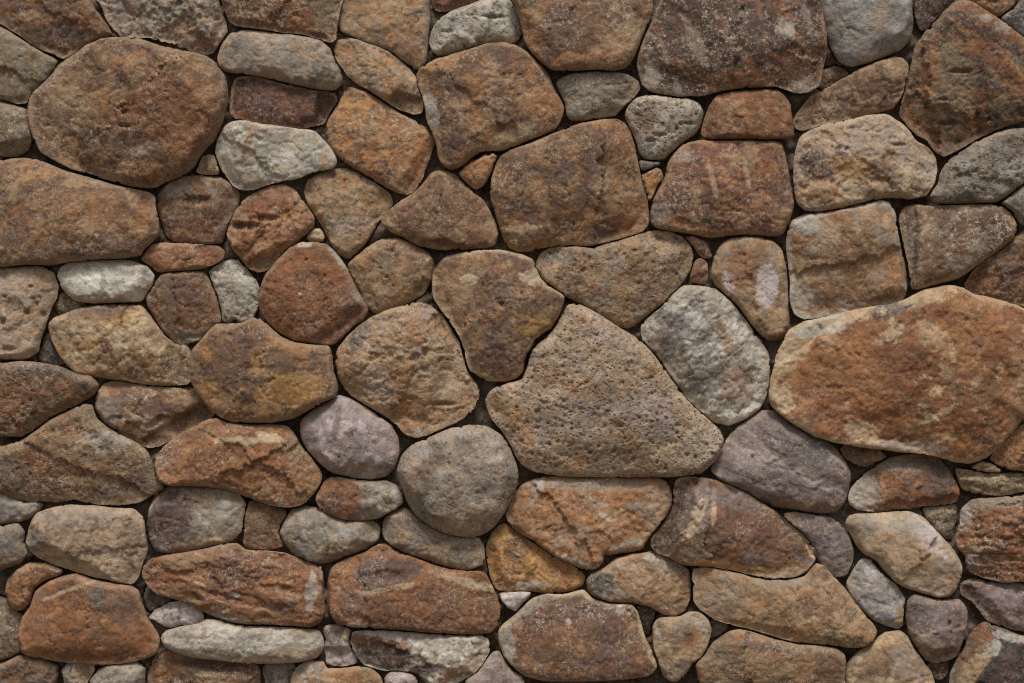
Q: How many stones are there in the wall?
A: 124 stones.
